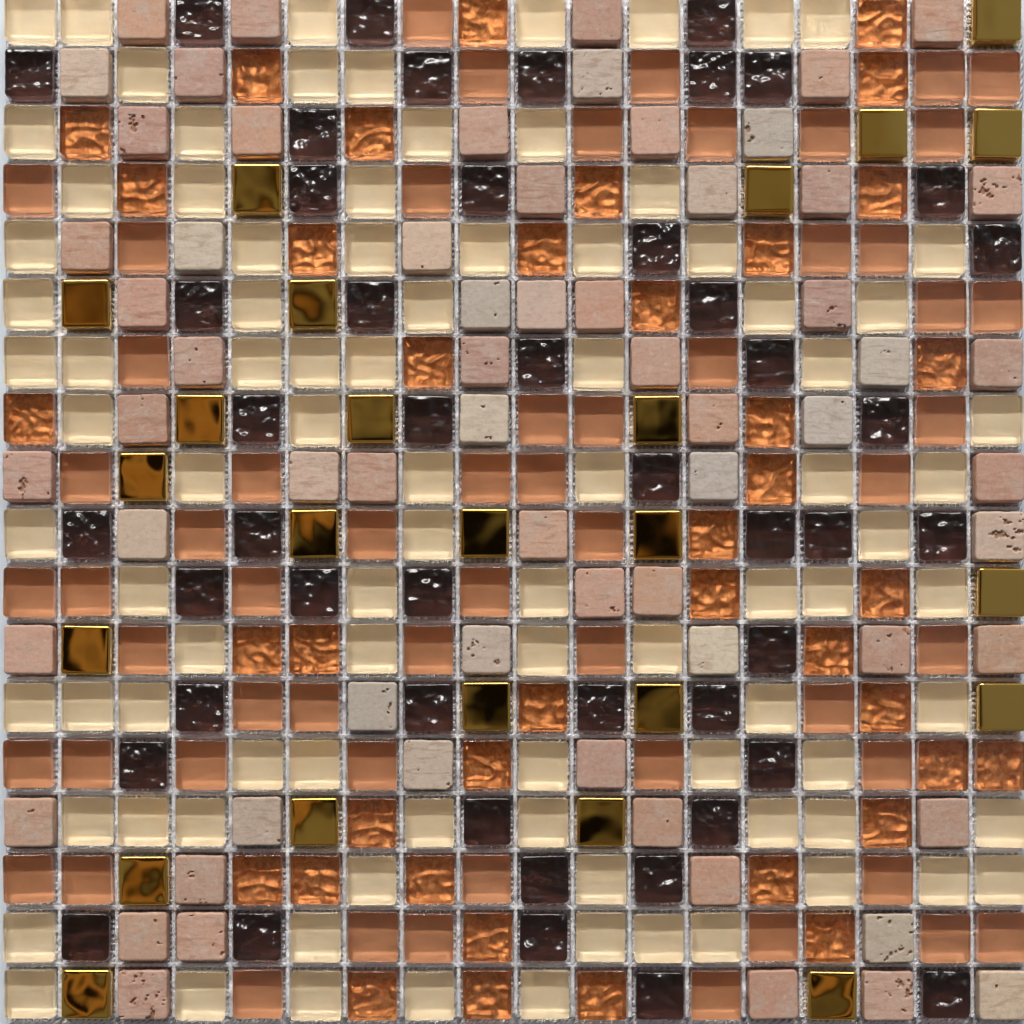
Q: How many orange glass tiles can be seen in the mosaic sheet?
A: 97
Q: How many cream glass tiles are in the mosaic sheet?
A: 91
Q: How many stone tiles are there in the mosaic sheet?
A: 65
